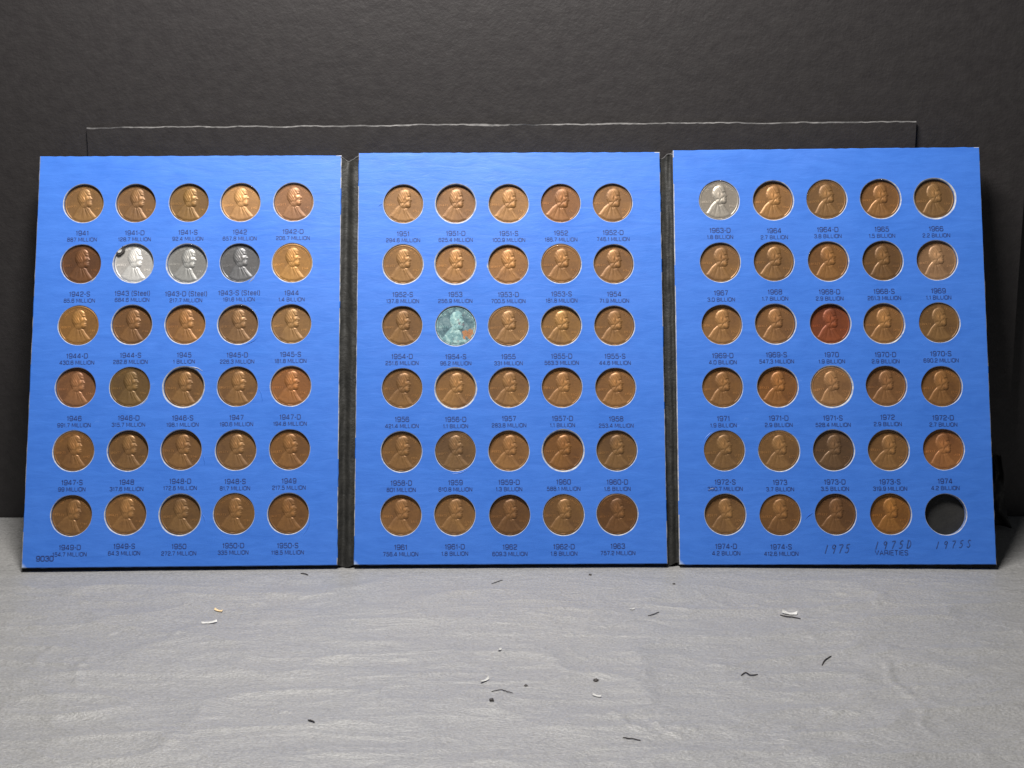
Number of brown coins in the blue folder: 84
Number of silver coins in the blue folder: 4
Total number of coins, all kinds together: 88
